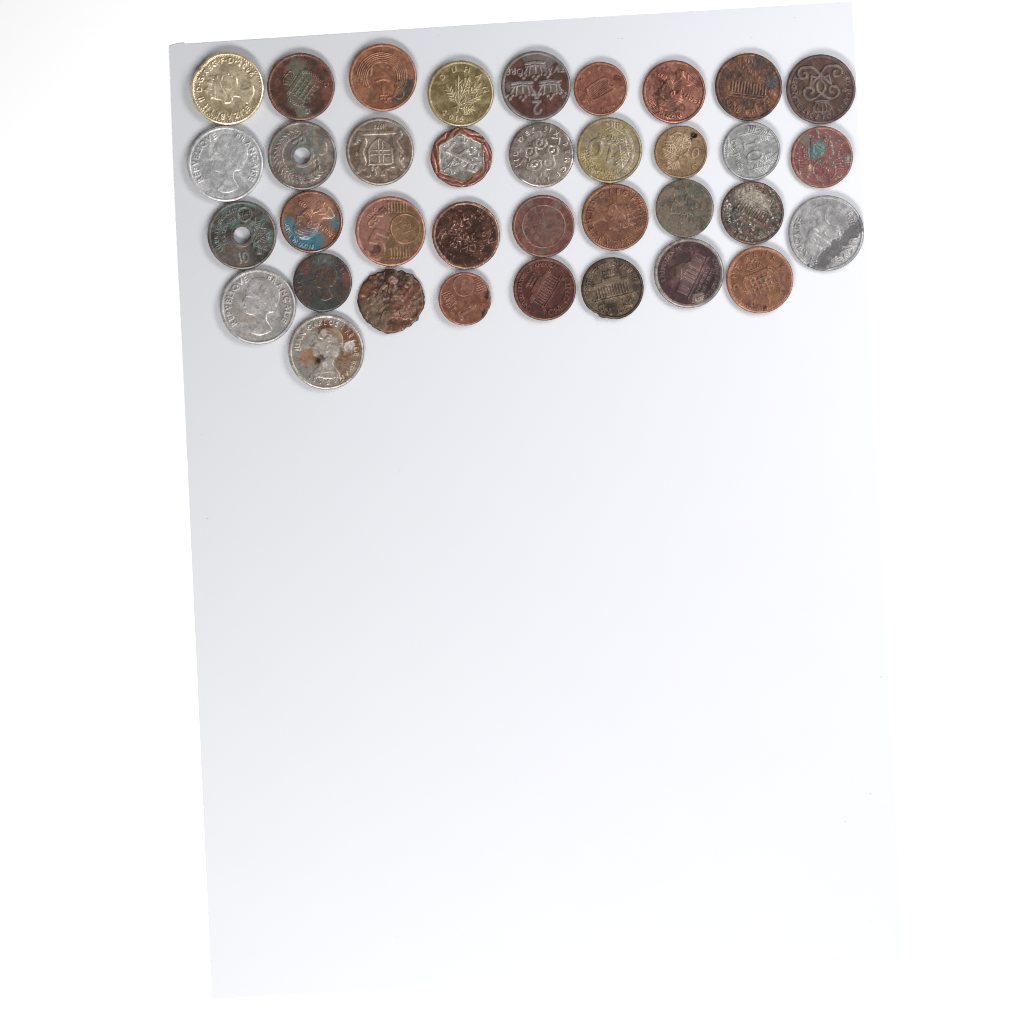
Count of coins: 36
